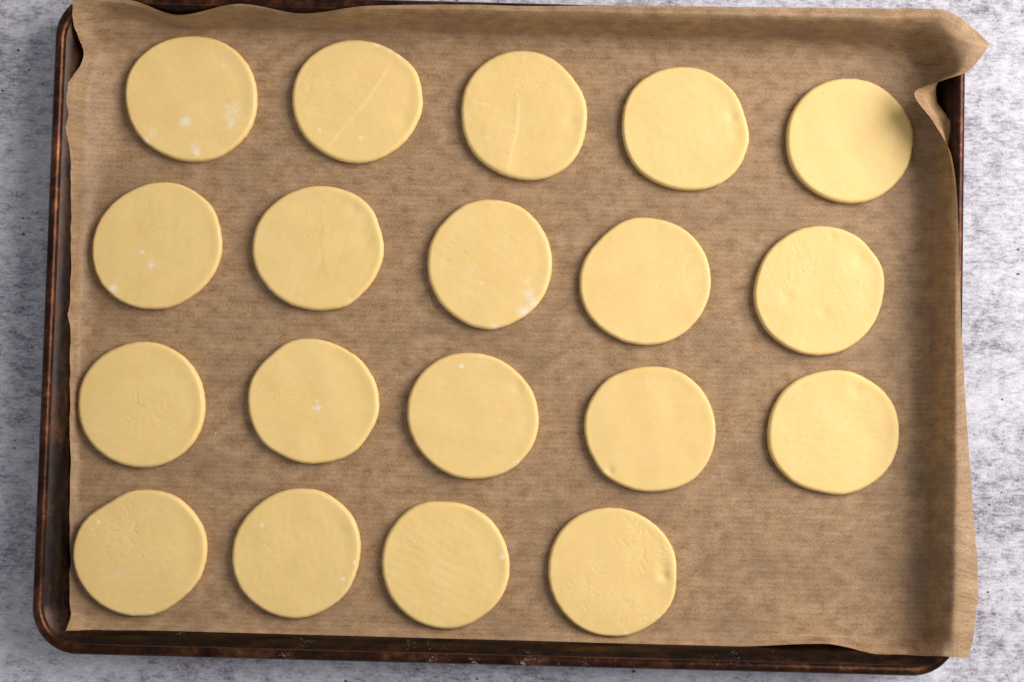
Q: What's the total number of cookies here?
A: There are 19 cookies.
